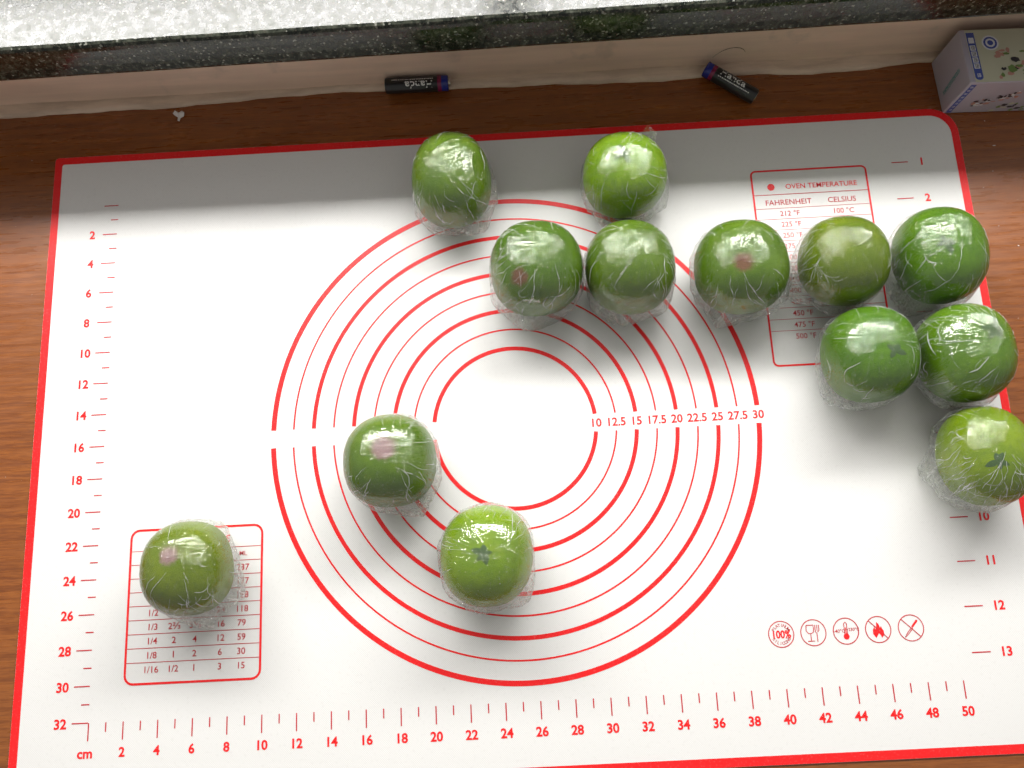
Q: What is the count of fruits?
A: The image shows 13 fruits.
